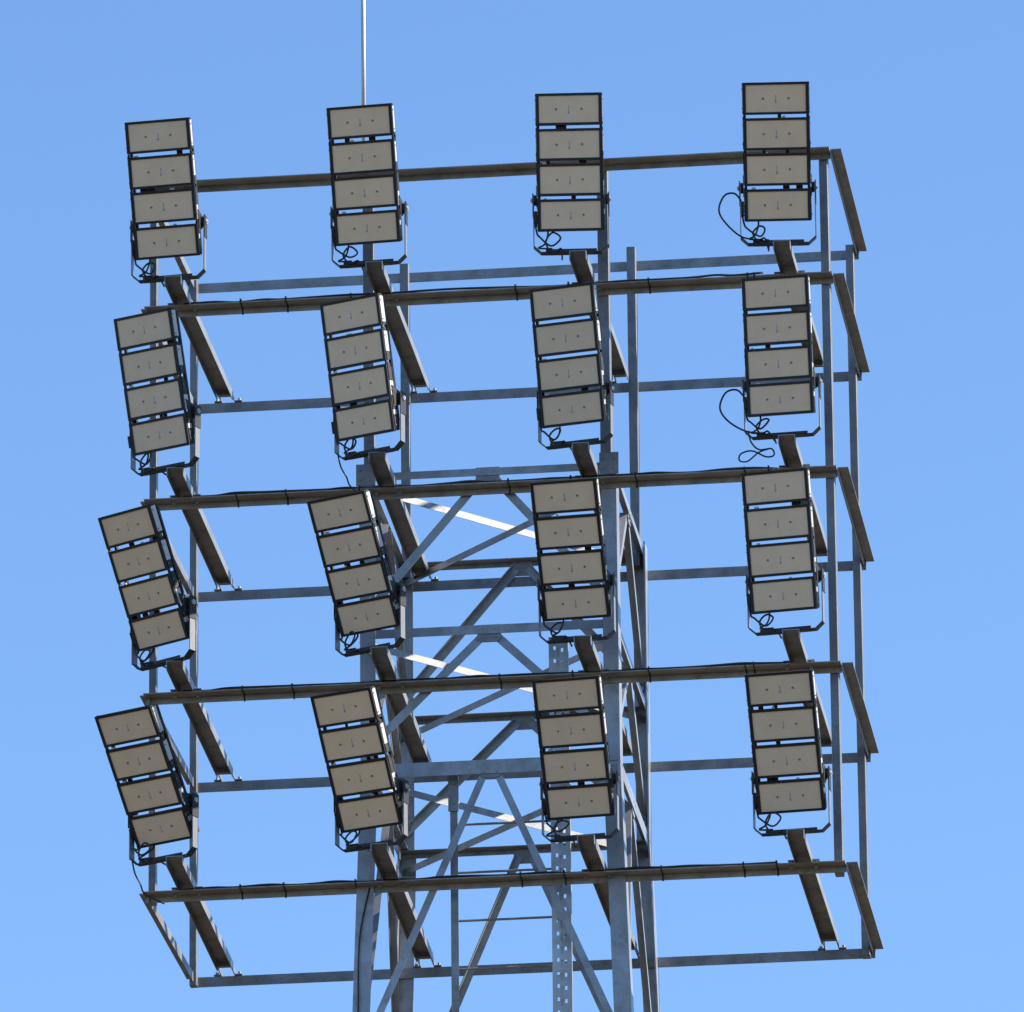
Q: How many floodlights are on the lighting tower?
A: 16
